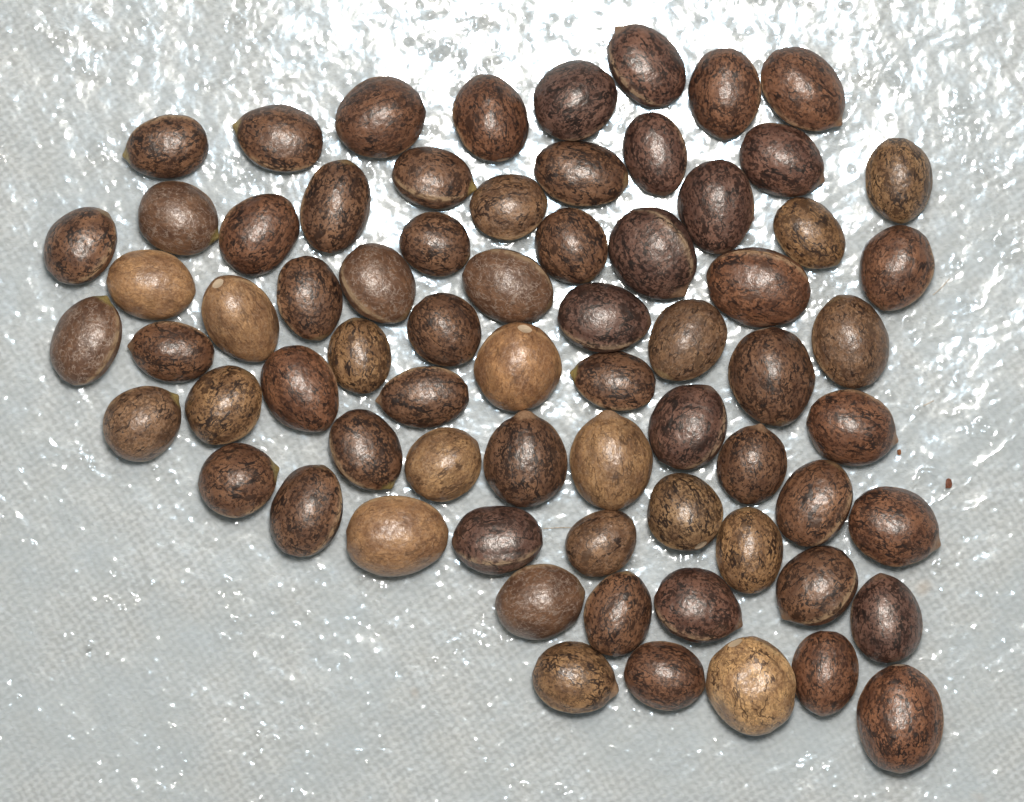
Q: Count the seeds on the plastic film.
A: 70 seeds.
